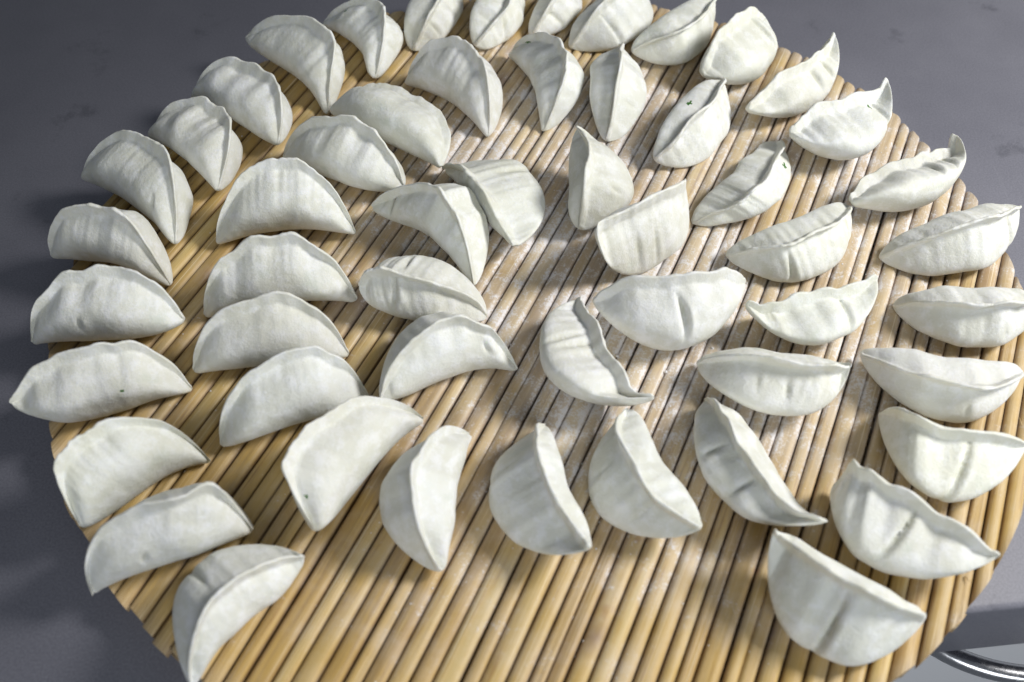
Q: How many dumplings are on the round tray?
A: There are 53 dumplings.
